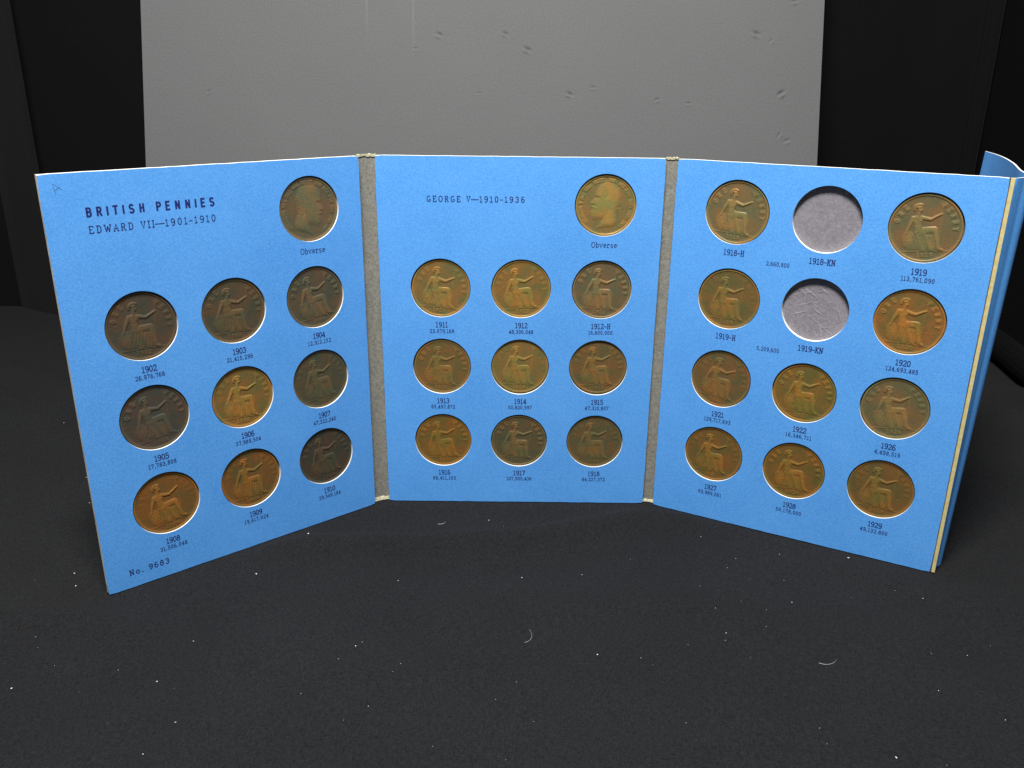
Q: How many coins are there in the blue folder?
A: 30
